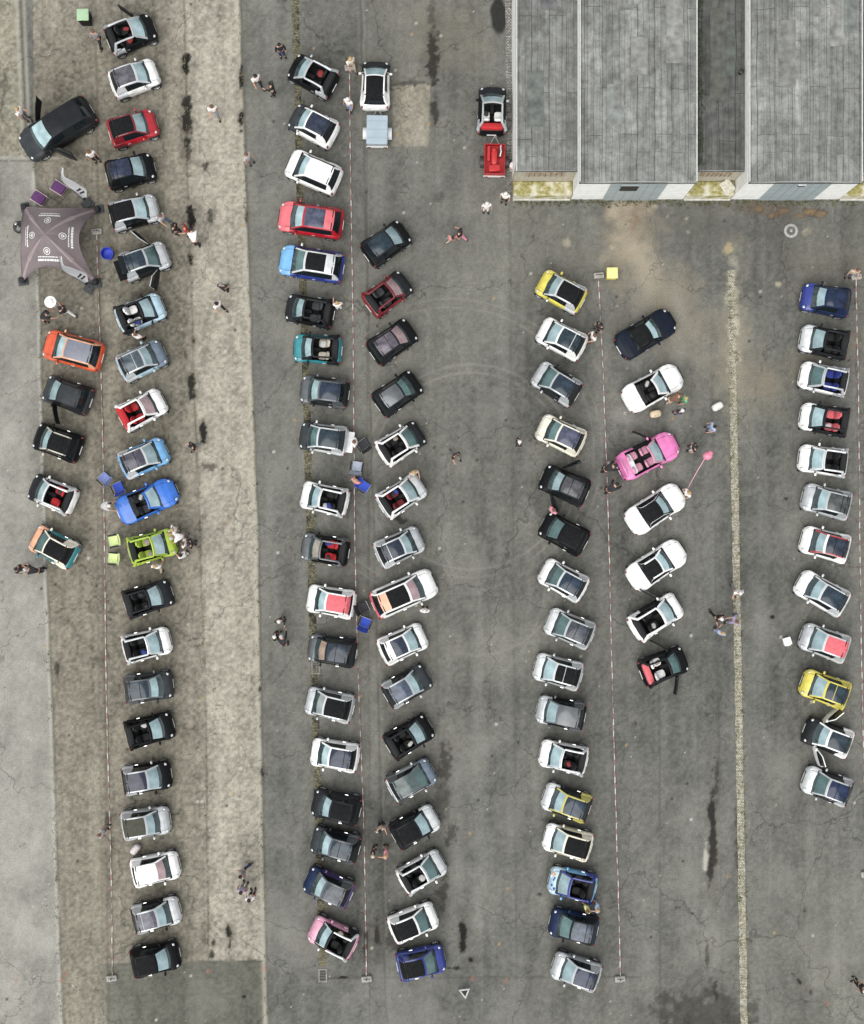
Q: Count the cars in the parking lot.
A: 99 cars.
